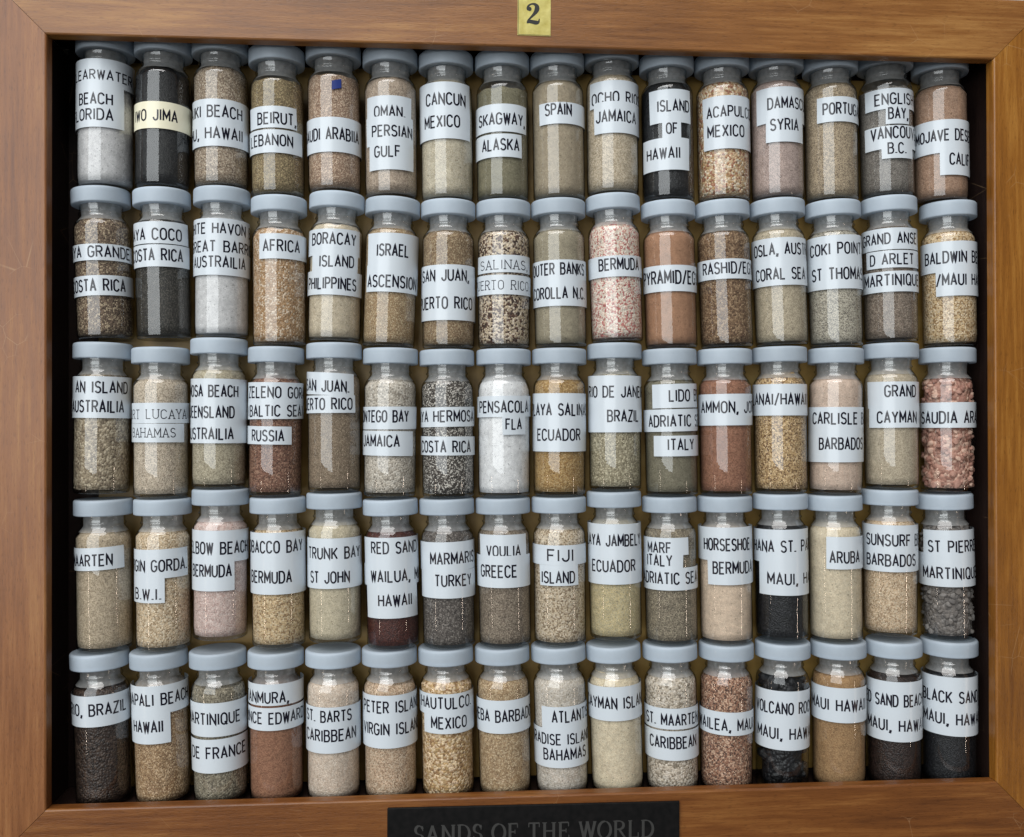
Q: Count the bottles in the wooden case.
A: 80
